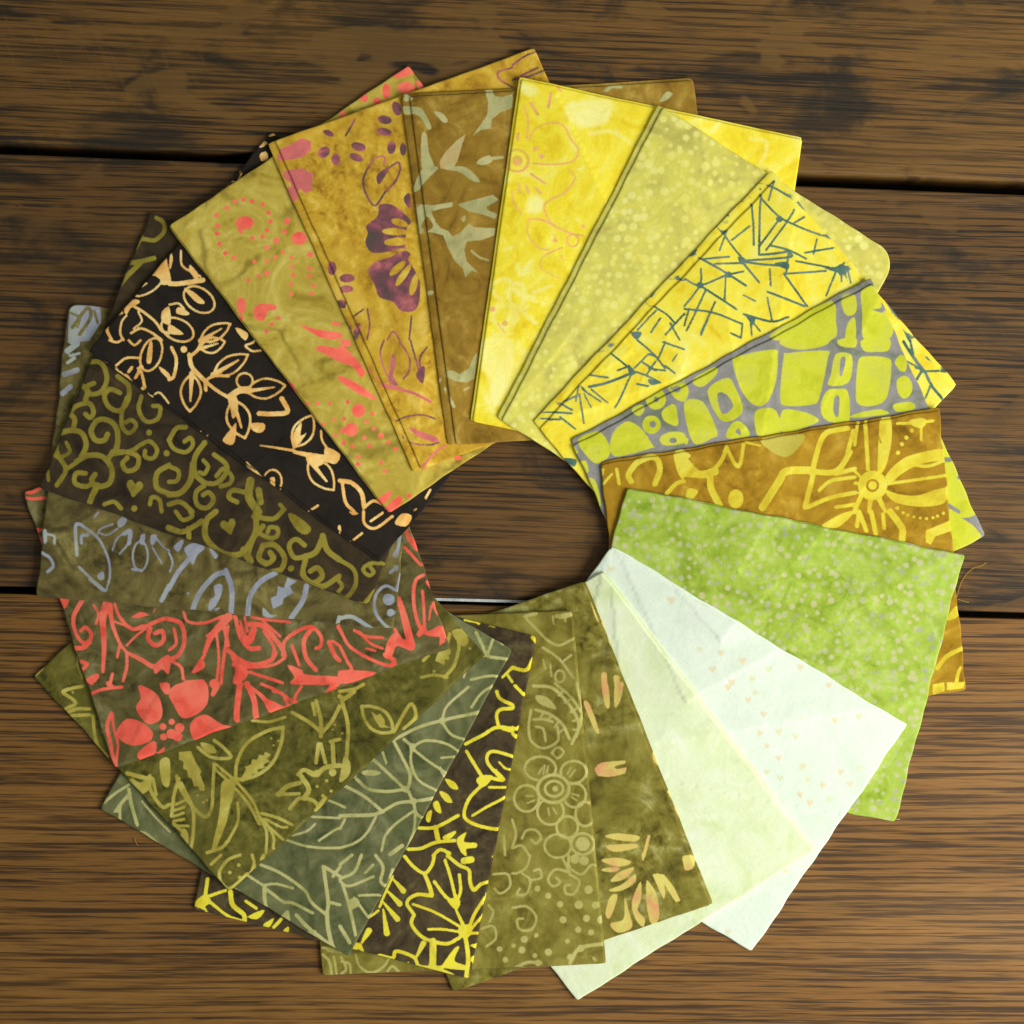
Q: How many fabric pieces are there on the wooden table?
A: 20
